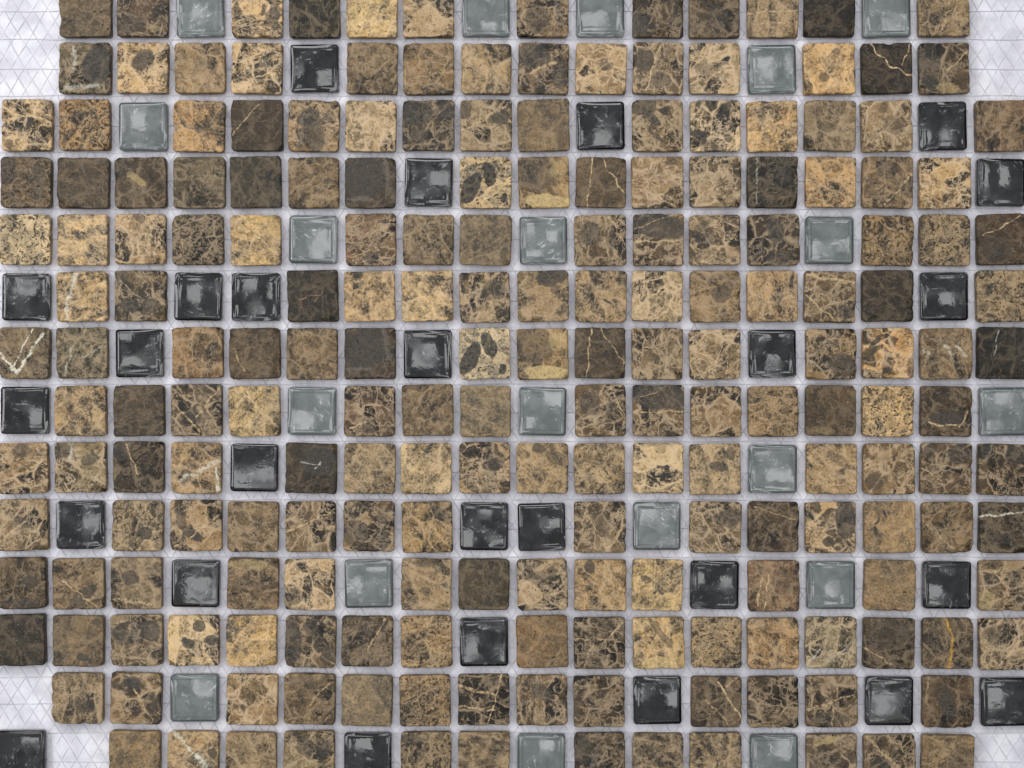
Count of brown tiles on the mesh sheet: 200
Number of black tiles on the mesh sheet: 26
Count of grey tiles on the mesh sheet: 19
